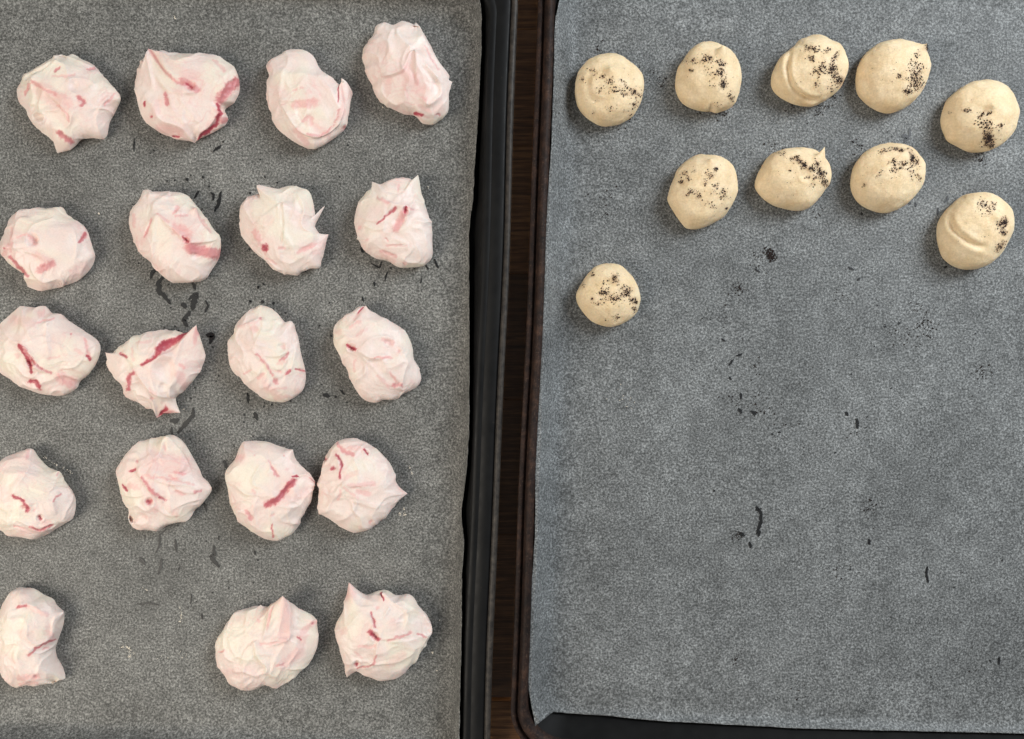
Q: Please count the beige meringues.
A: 10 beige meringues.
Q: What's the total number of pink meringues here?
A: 19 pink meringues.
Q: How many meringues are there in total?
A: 29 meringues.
